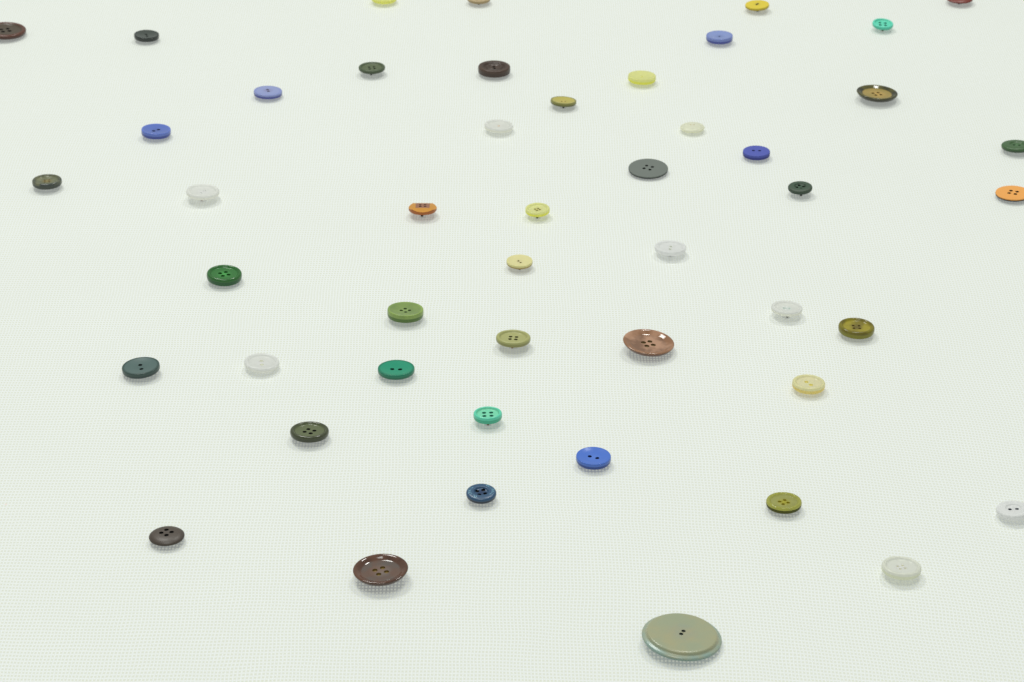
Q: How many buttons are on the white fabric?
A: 48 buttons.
